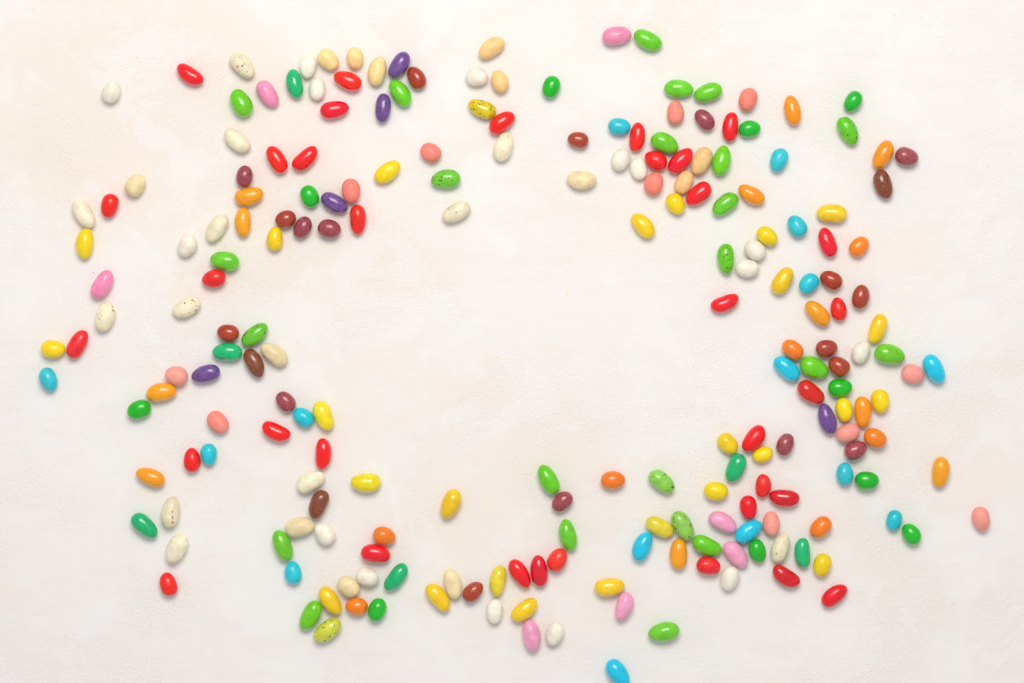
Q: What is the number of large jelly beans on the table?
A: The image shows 120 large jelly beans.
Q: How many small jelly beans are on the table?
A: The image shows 97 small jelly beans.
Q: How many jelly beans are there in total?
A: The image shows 217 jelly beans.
